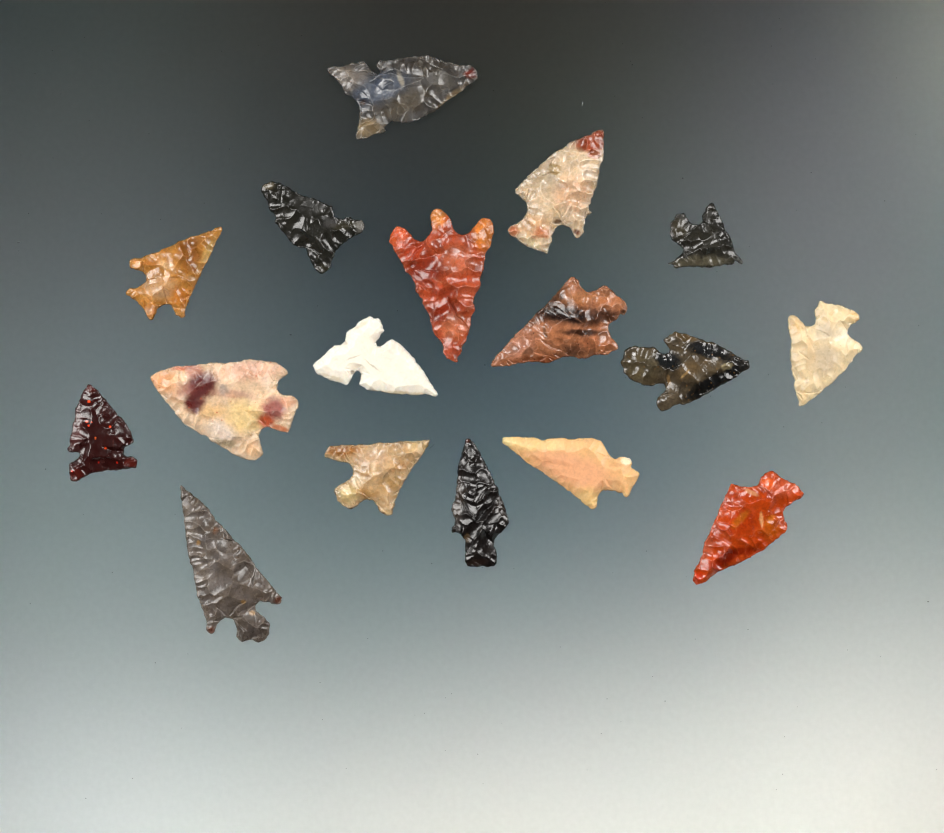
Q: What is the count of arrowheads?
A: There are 17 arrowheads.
